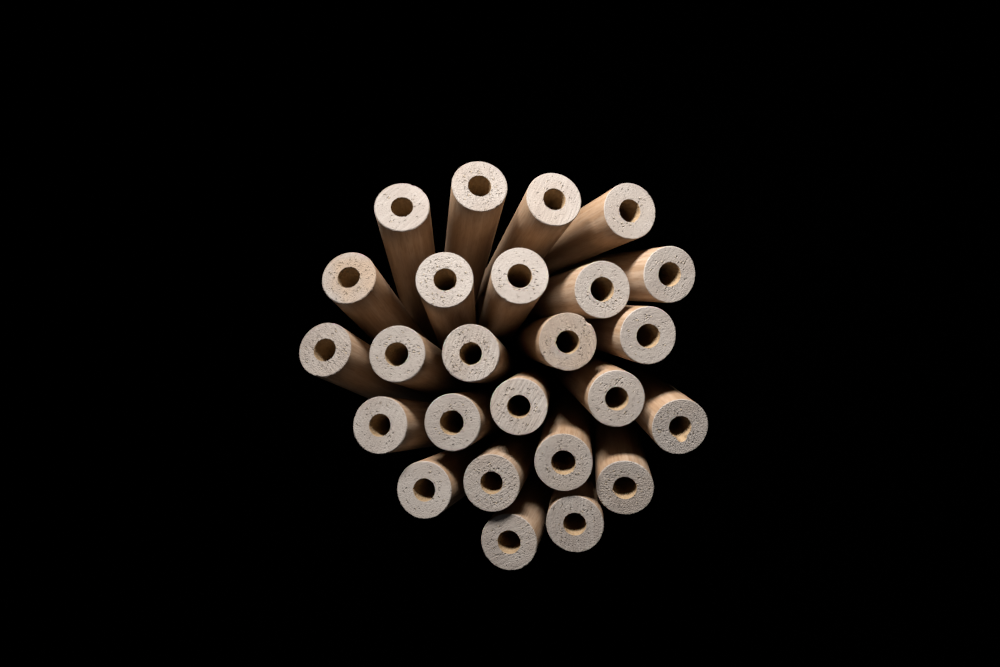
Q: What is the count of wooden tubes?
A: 25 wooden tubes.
